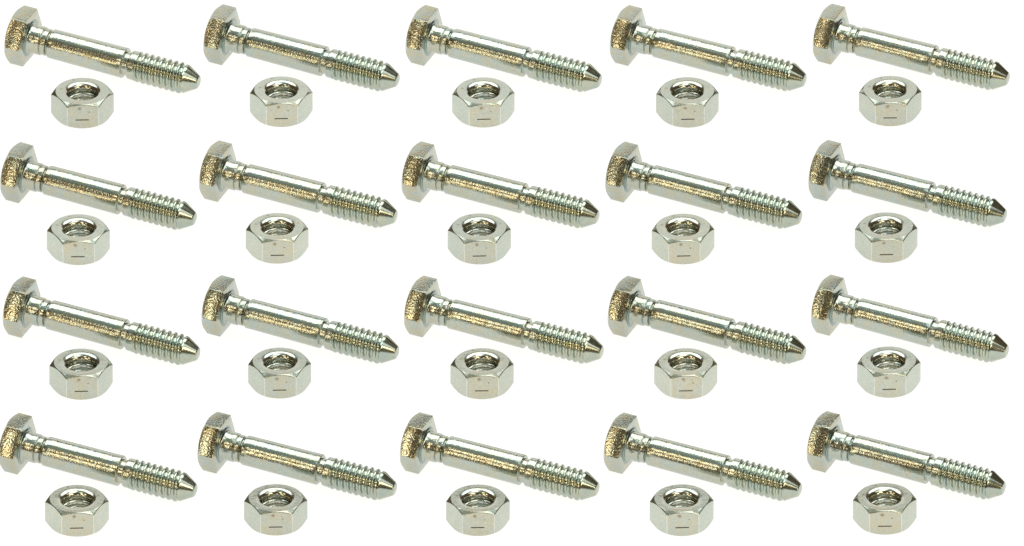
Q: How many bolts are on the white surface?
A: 20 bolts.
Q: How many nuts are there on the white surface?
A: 20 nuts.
